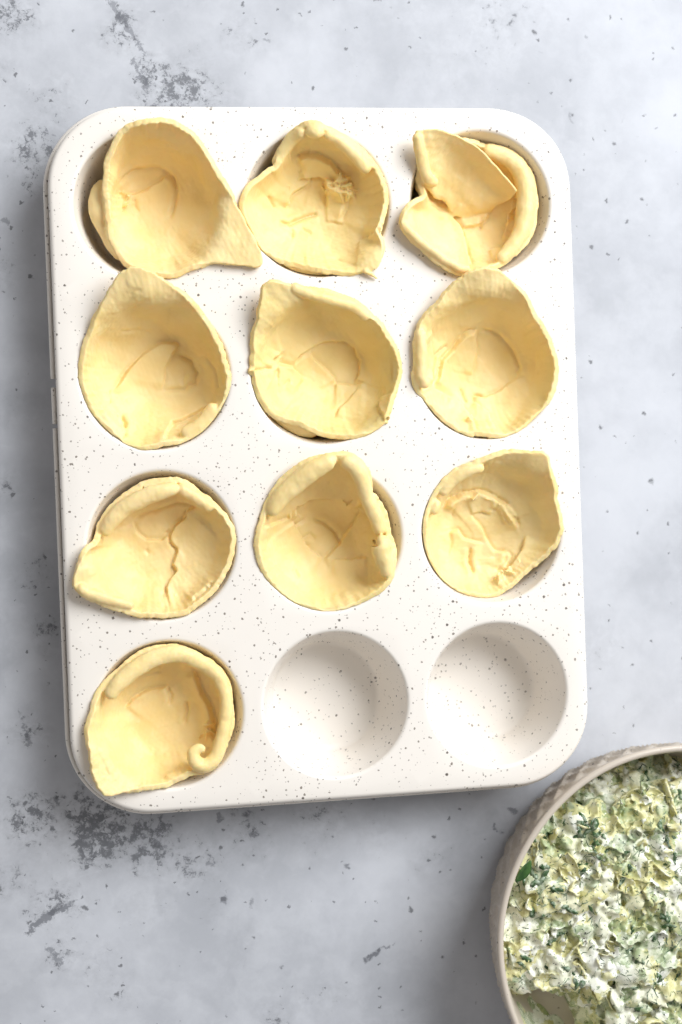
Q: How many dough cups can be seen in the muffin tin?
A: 10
